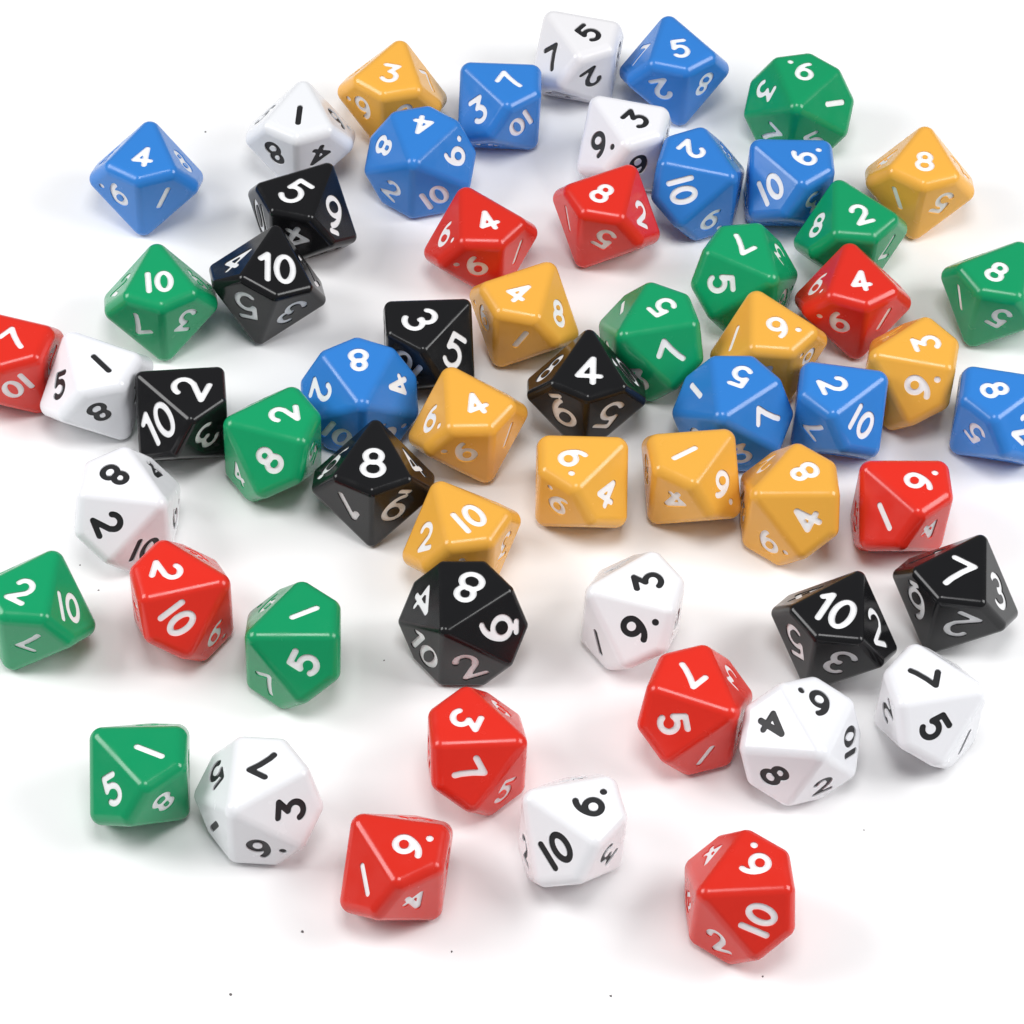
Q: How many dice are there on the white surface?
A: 59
